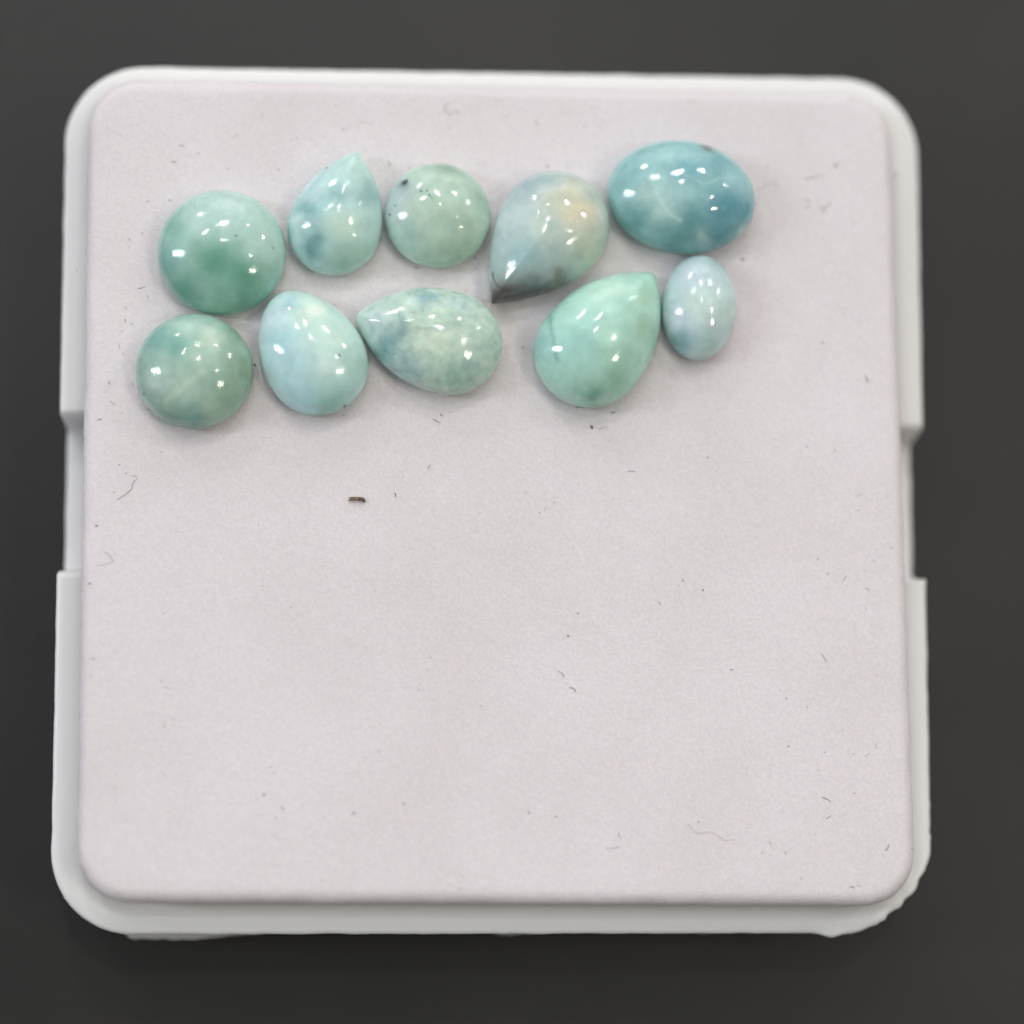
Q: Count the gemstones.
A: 10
